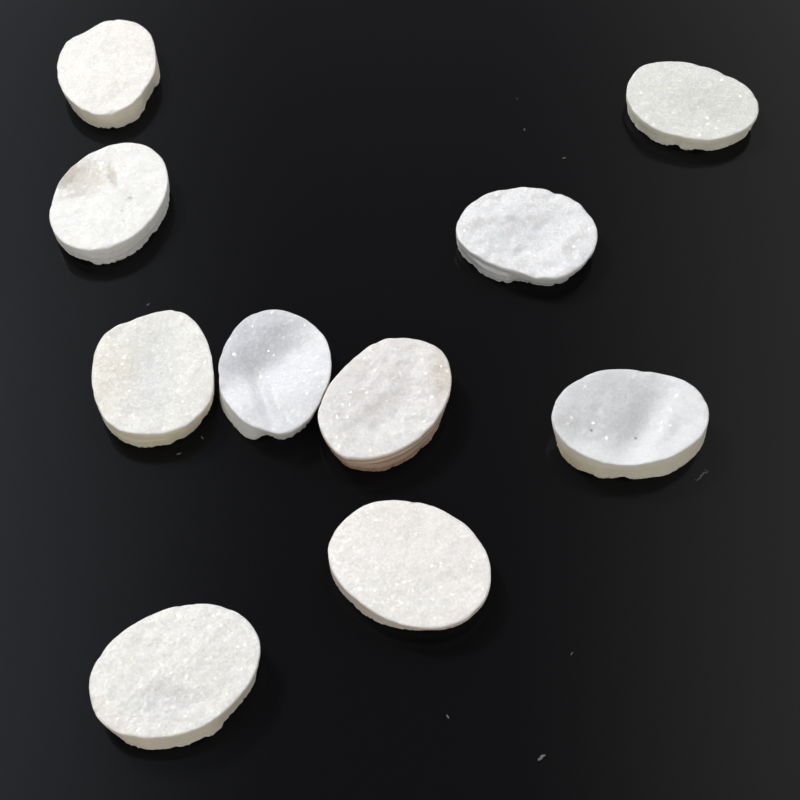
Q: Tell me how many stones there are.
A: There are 10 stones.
